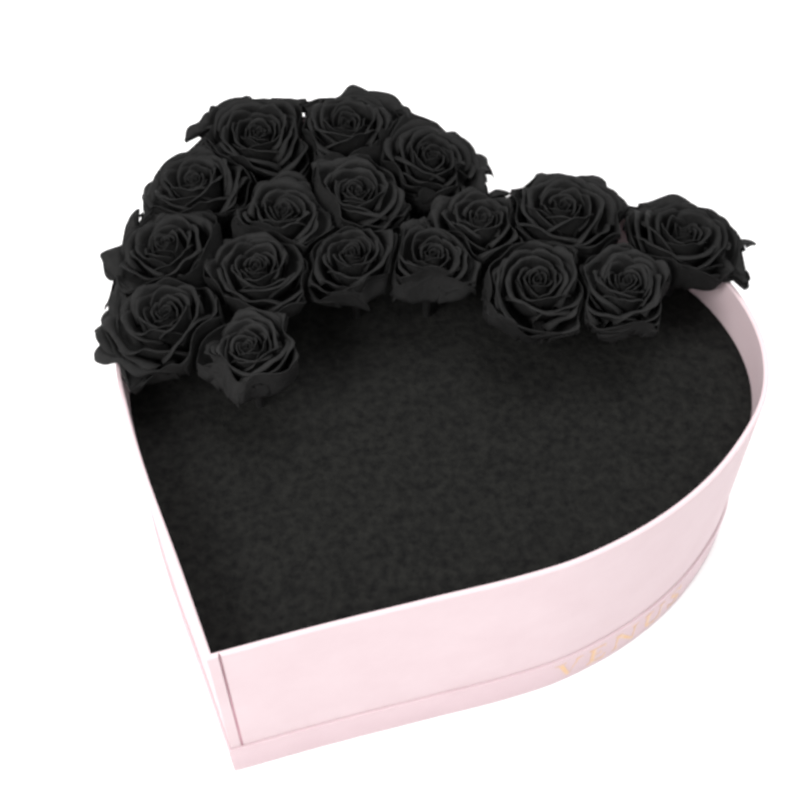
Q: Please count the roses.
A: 17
